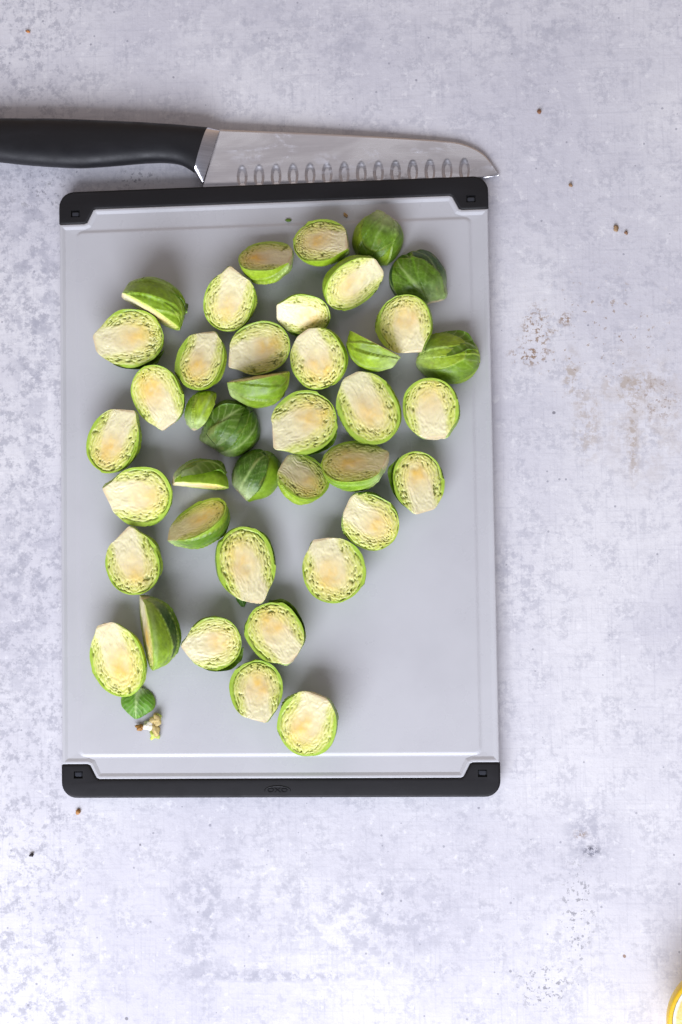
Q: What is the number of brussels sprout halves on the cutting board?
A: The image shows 40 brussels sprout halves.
